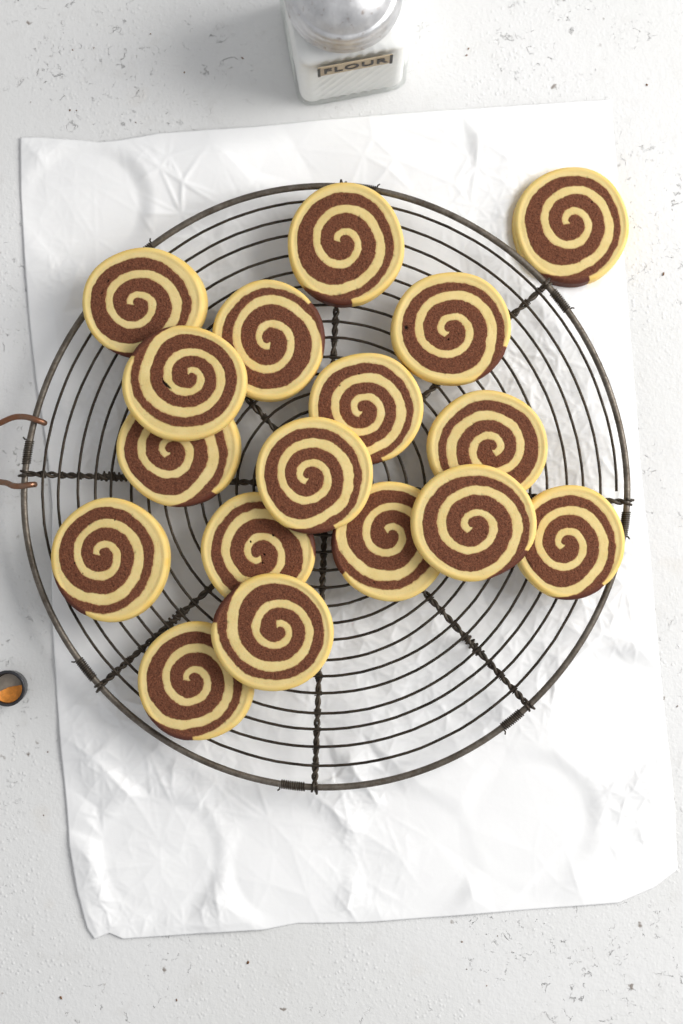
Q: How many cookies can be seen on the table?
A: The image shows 17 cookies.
